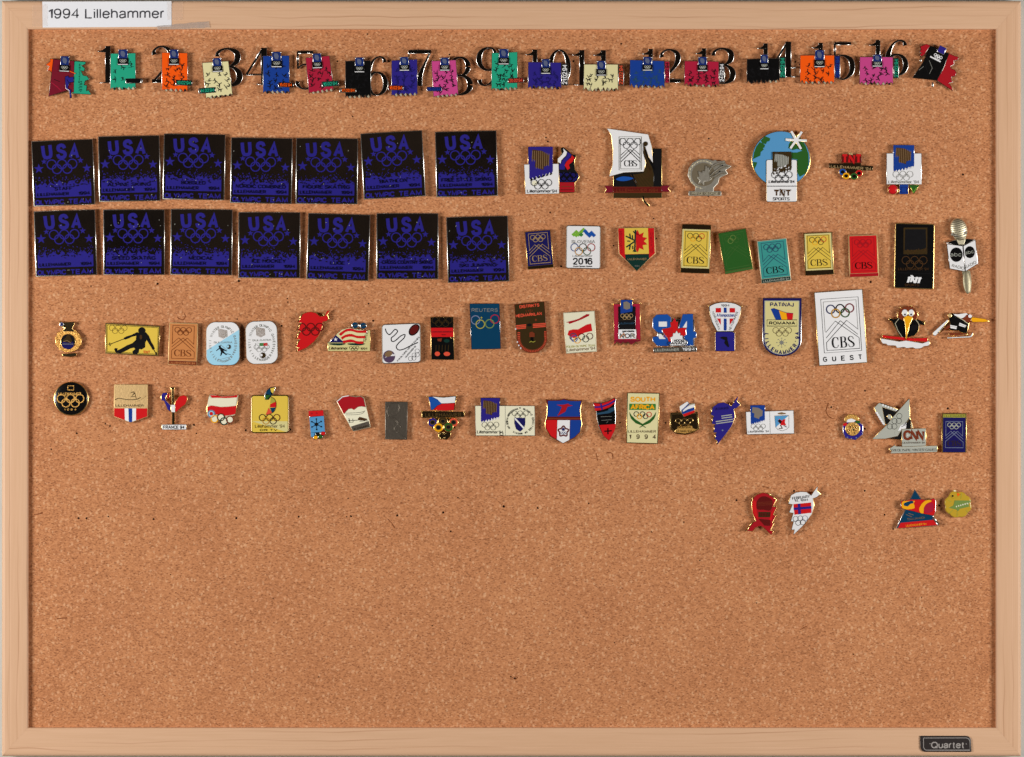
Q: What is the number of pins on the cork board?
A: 90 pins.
